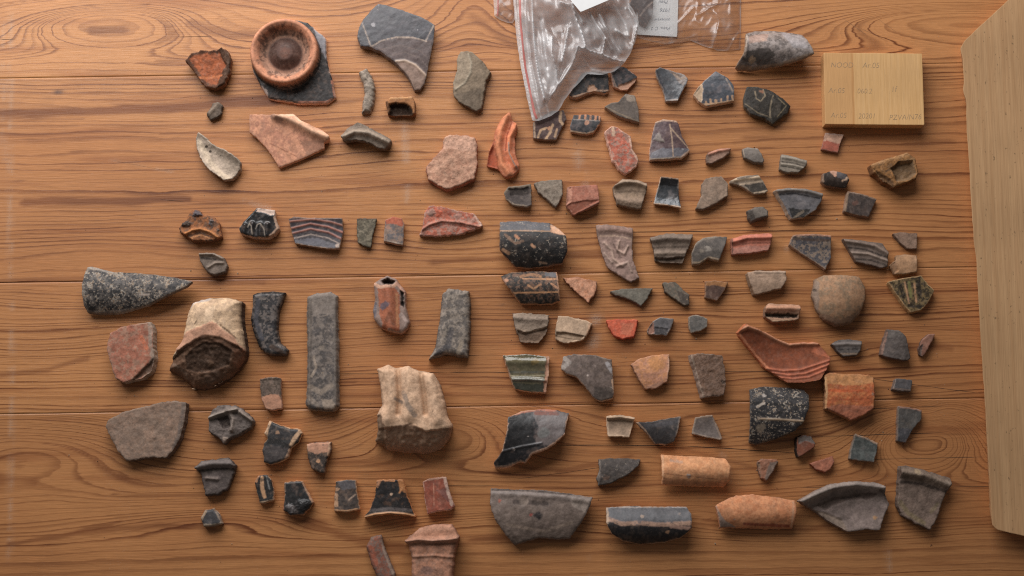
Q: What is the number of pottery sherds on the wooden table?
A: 119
